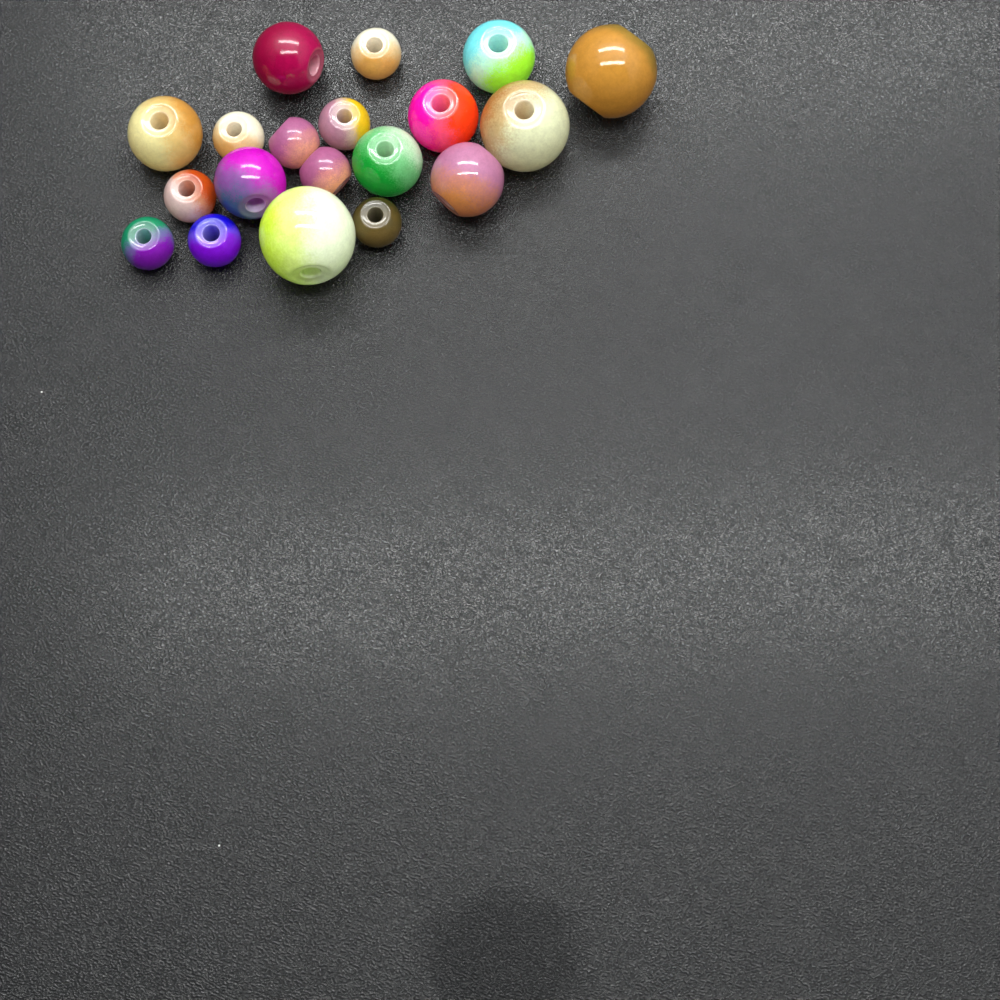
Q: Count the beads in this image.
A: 19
